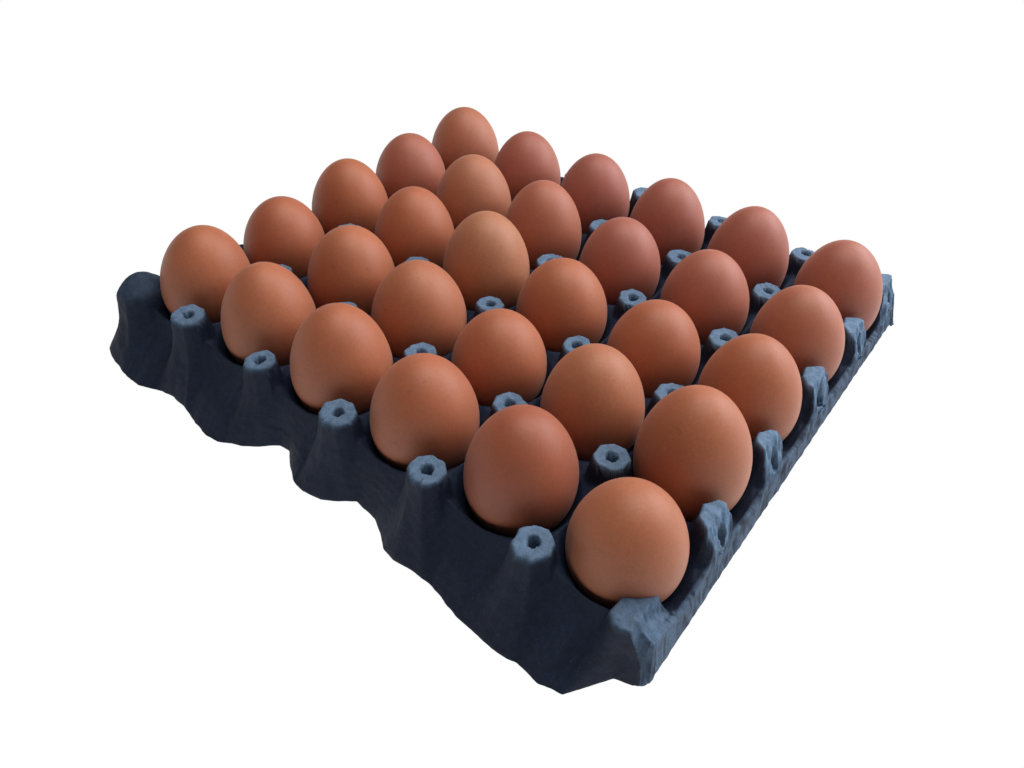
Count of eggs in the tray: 30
